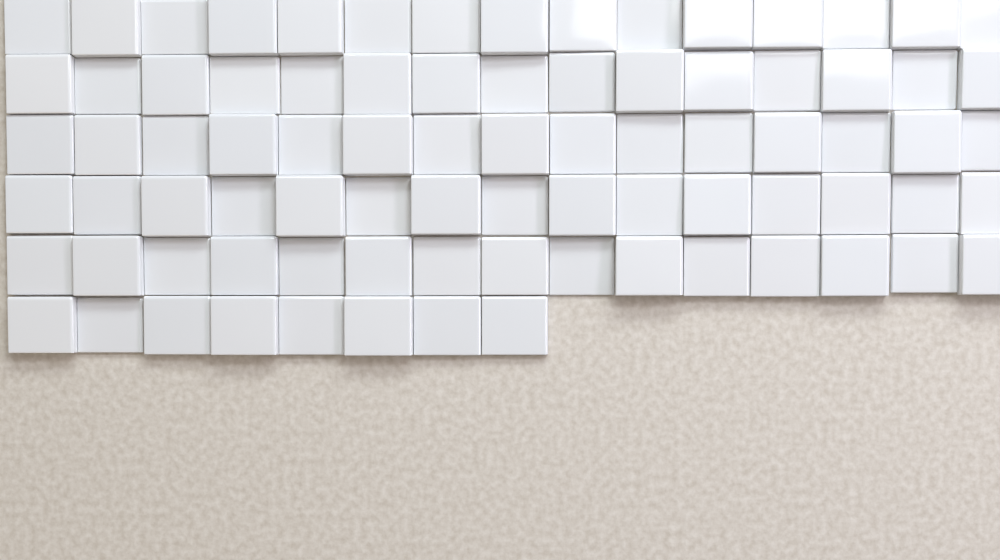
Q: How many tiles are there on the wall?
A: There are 83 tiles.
